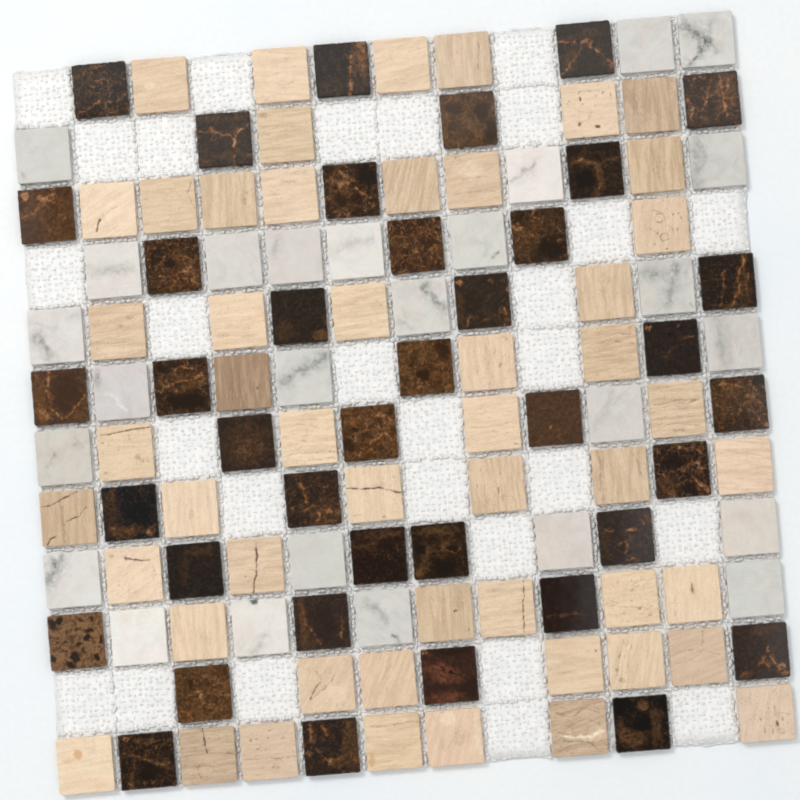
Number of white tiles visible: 26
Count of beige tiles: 51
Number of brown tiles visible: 39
